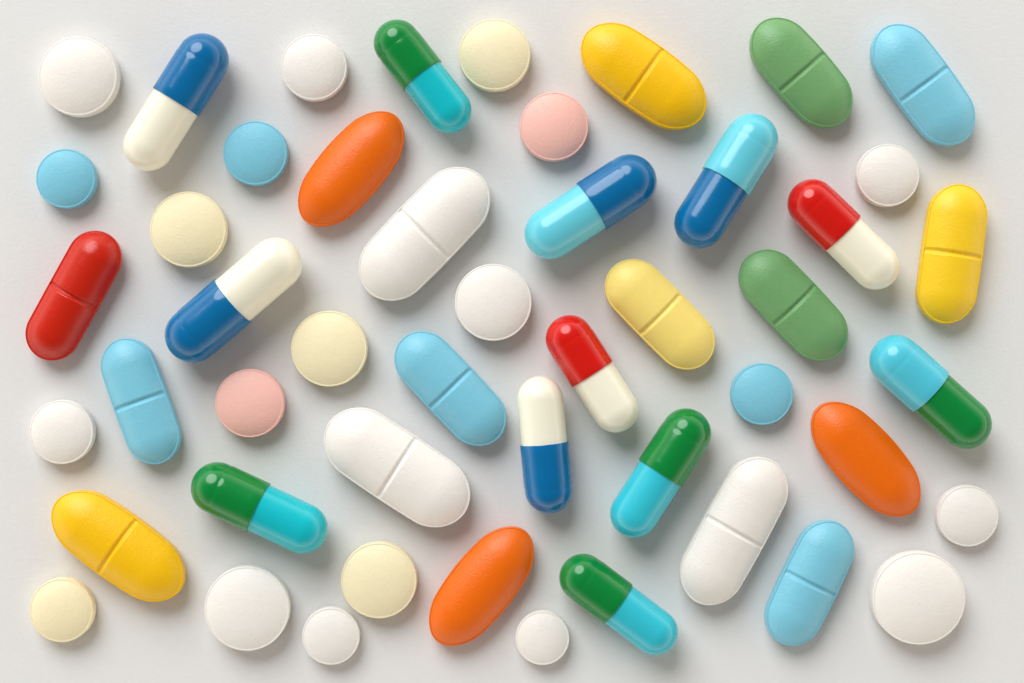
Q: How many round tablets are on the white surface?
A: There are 20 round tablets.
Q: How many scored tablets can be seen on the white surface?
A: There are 14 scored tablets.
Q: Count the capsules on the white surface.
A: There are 12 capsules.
